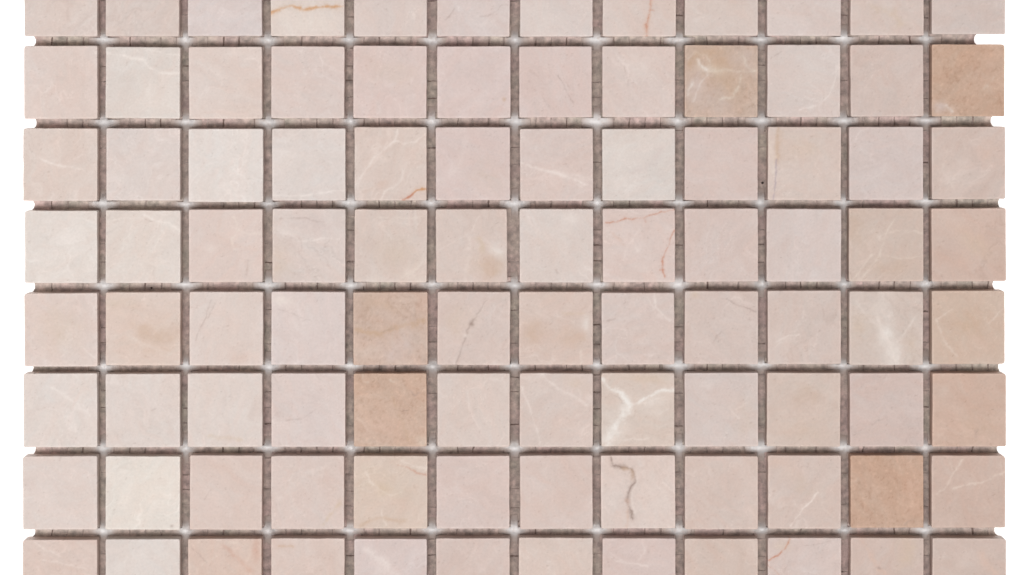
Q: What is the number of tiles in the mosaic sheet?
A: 96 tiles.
